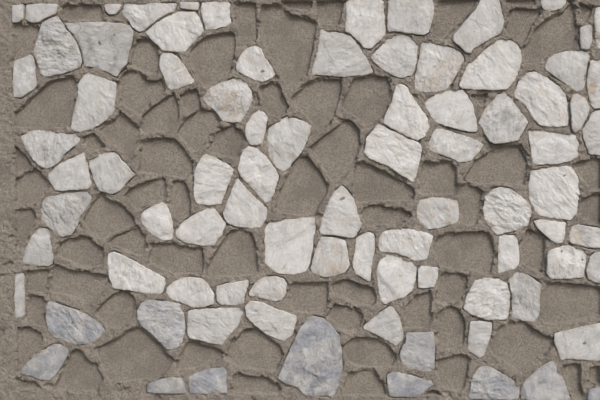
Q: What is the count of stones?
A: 85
